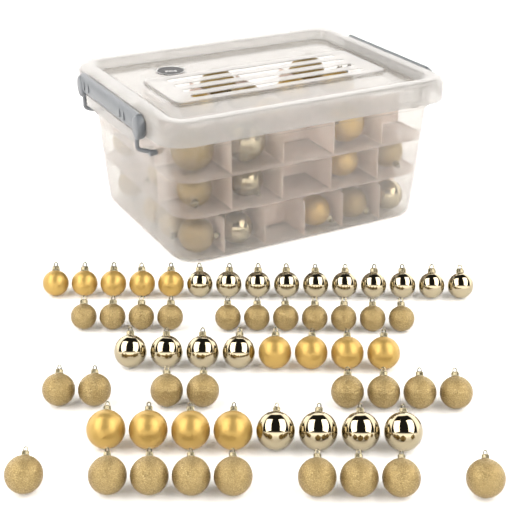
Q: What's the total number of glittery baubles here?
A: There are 42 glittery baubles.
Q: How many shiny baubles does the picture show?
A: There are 22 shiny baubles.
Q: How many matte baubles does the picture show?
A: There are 20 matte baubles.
